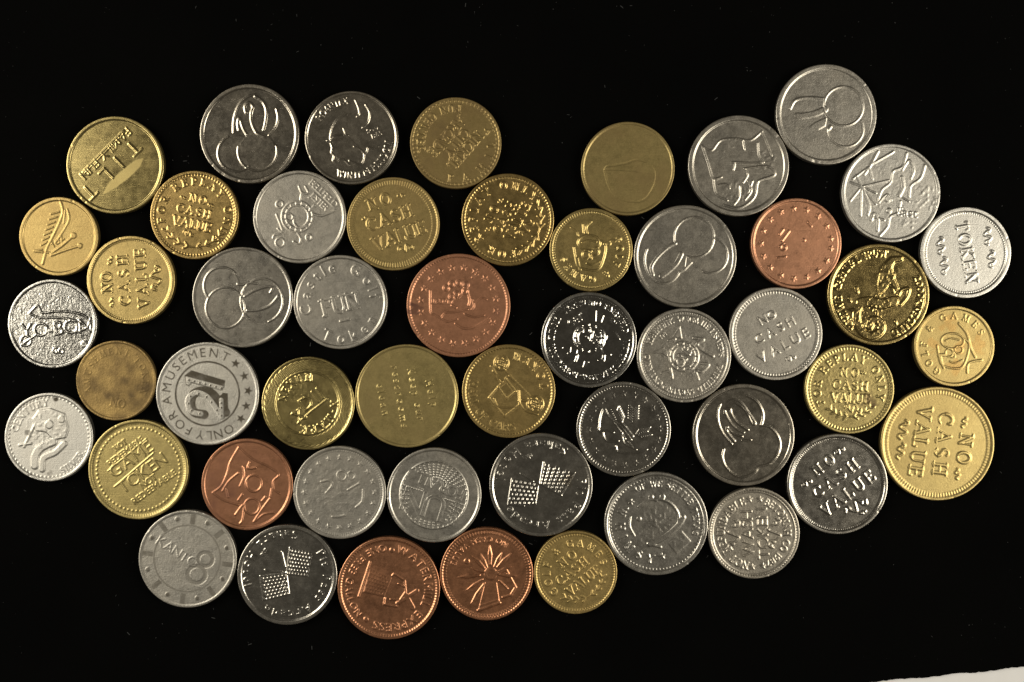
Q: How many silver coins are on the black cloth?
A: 26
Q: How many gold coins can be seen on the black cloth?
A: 19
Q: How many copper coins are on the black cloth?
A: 5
